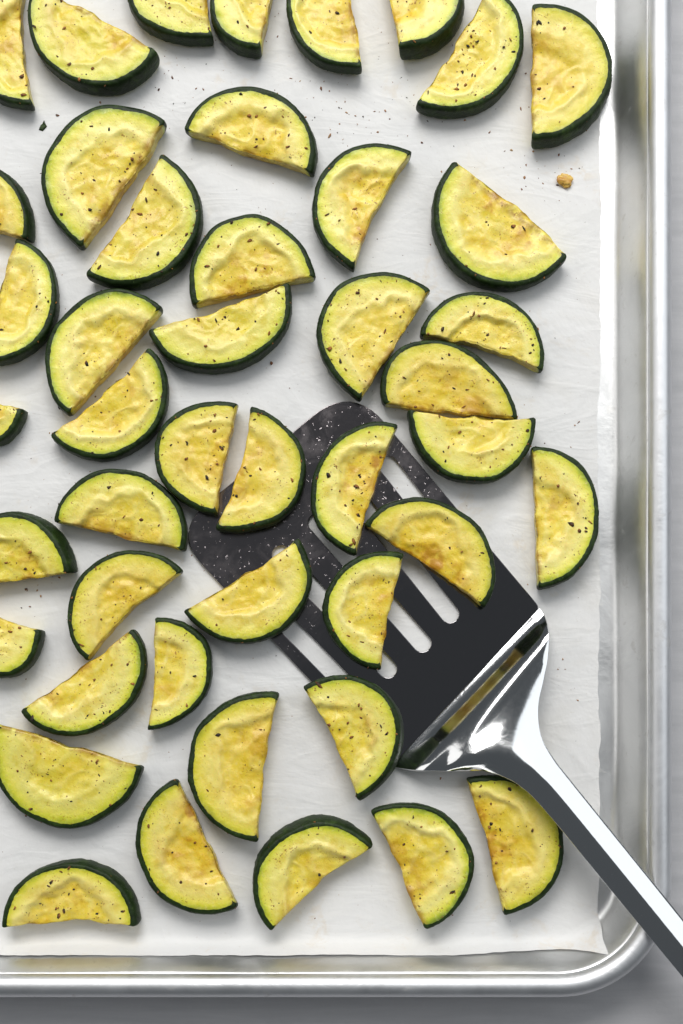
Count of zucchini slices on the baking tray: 45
